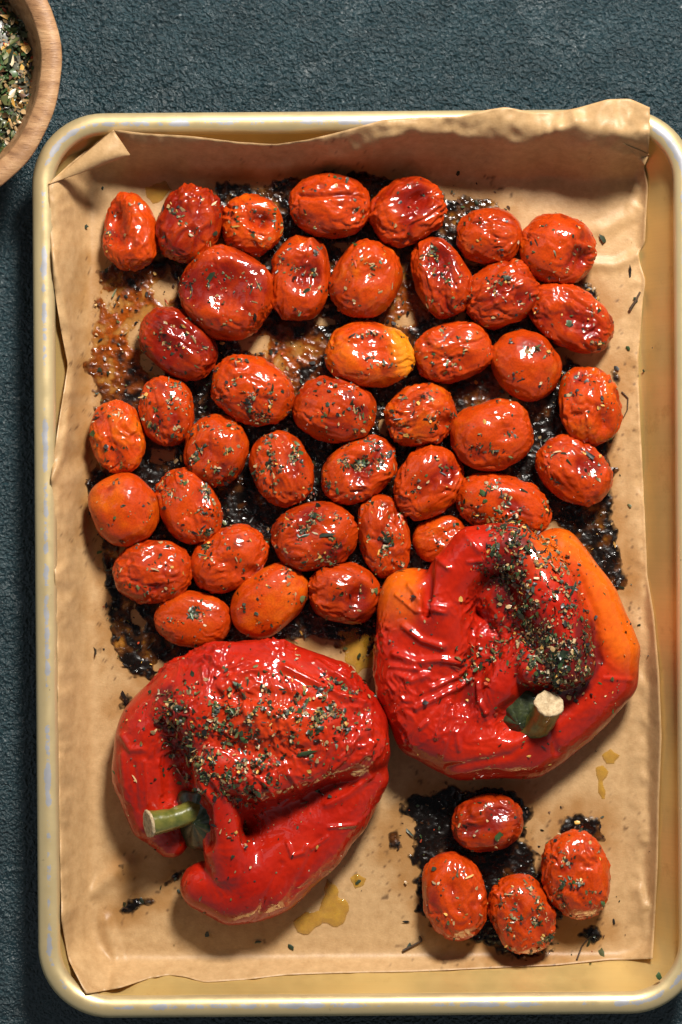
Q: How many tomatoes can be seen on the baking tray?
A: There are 44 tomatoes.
